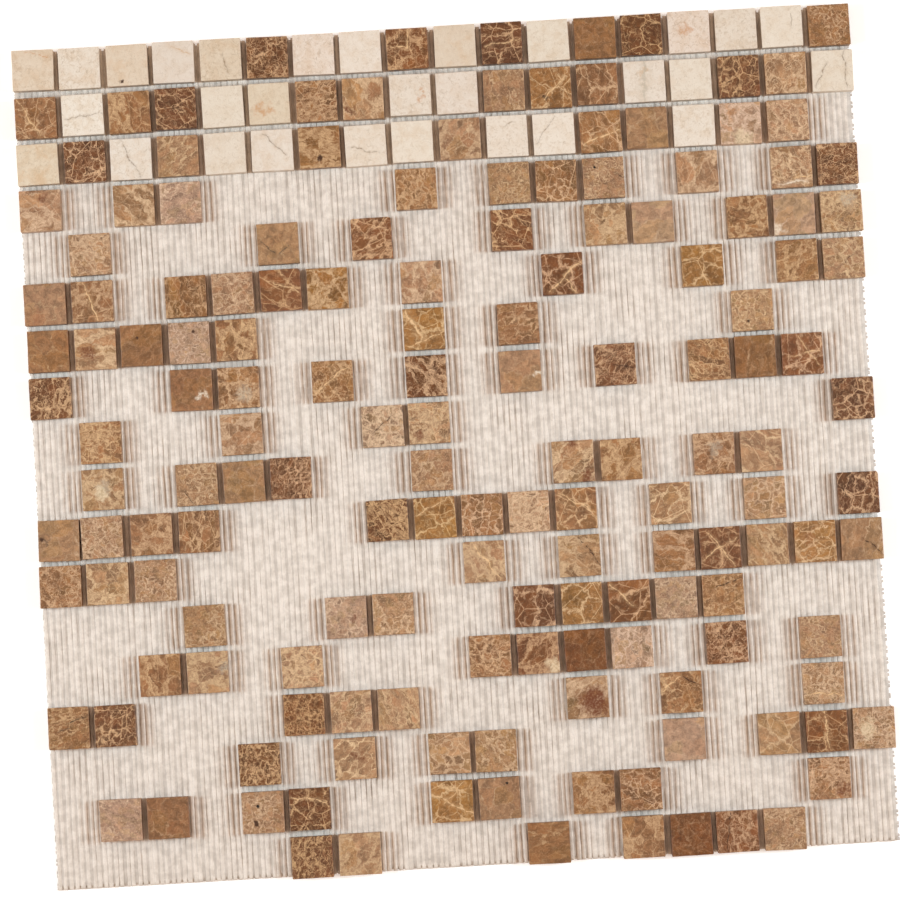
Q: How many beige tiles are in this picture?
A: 29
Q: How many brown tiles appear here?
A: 157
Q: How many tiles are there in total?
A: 186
